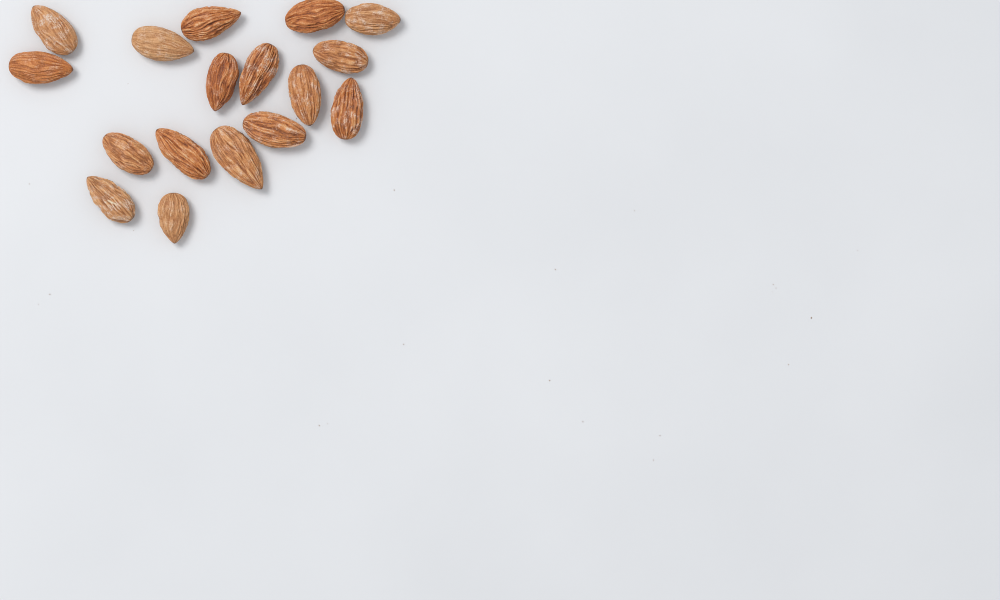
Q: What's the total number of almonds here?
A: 17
